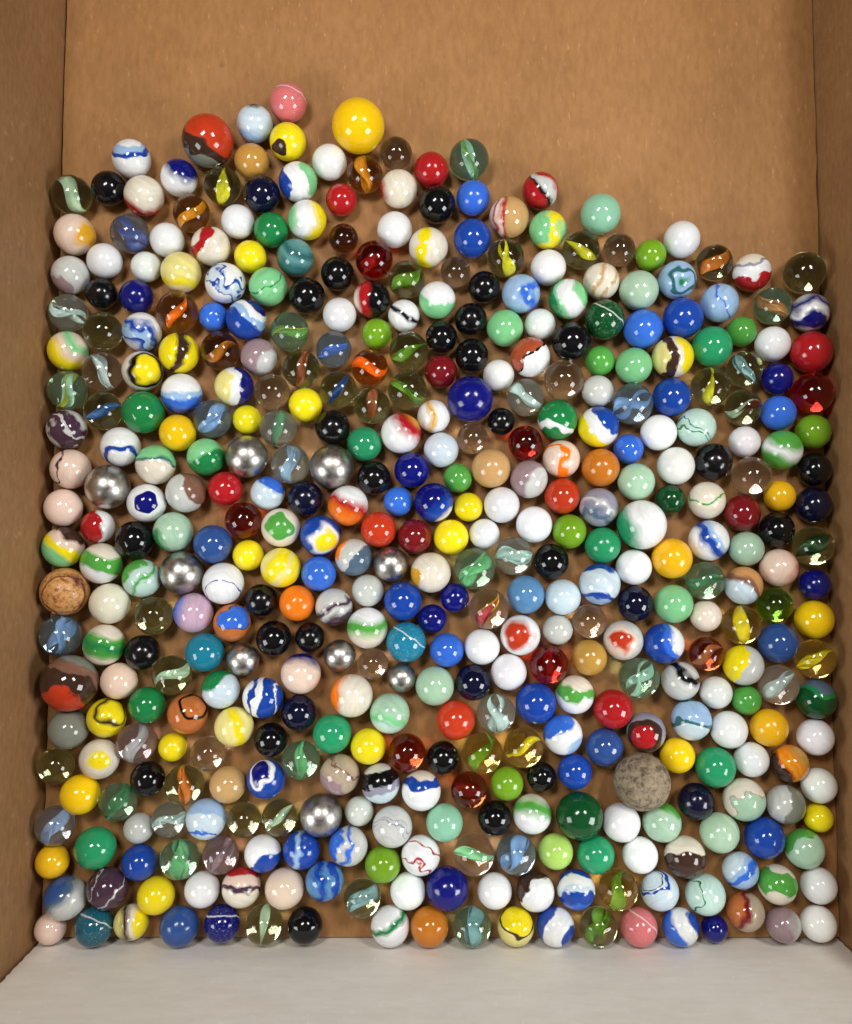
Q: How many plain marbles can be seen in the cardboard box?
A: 190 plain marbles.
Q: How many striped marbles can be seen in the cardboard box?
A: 136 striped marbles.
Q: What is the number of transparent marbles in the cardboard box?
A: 88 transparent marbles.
